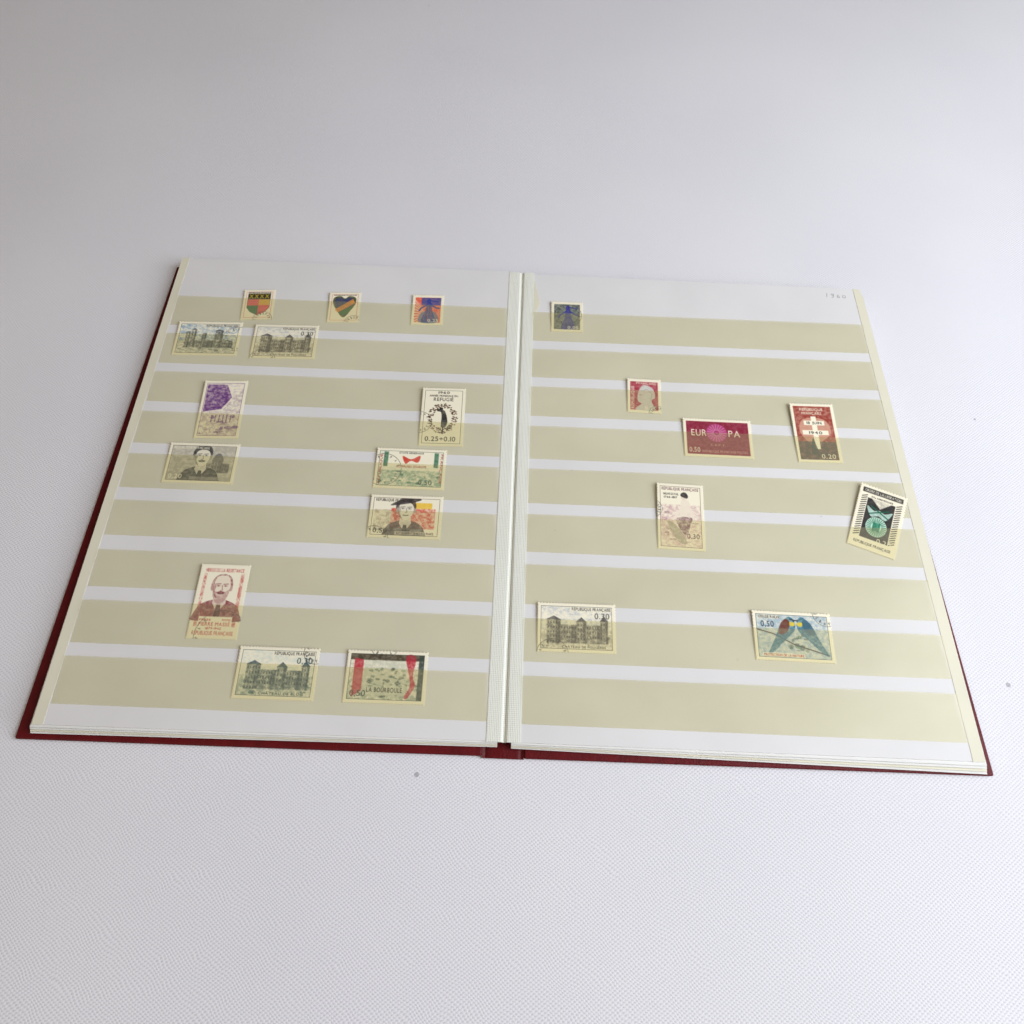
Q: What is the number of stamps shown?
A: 21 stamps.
